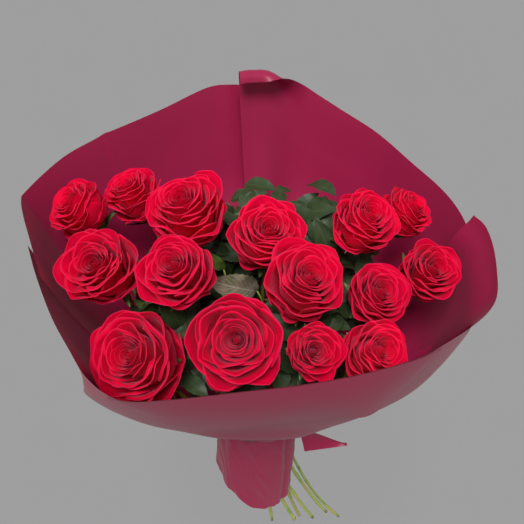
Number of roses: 15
